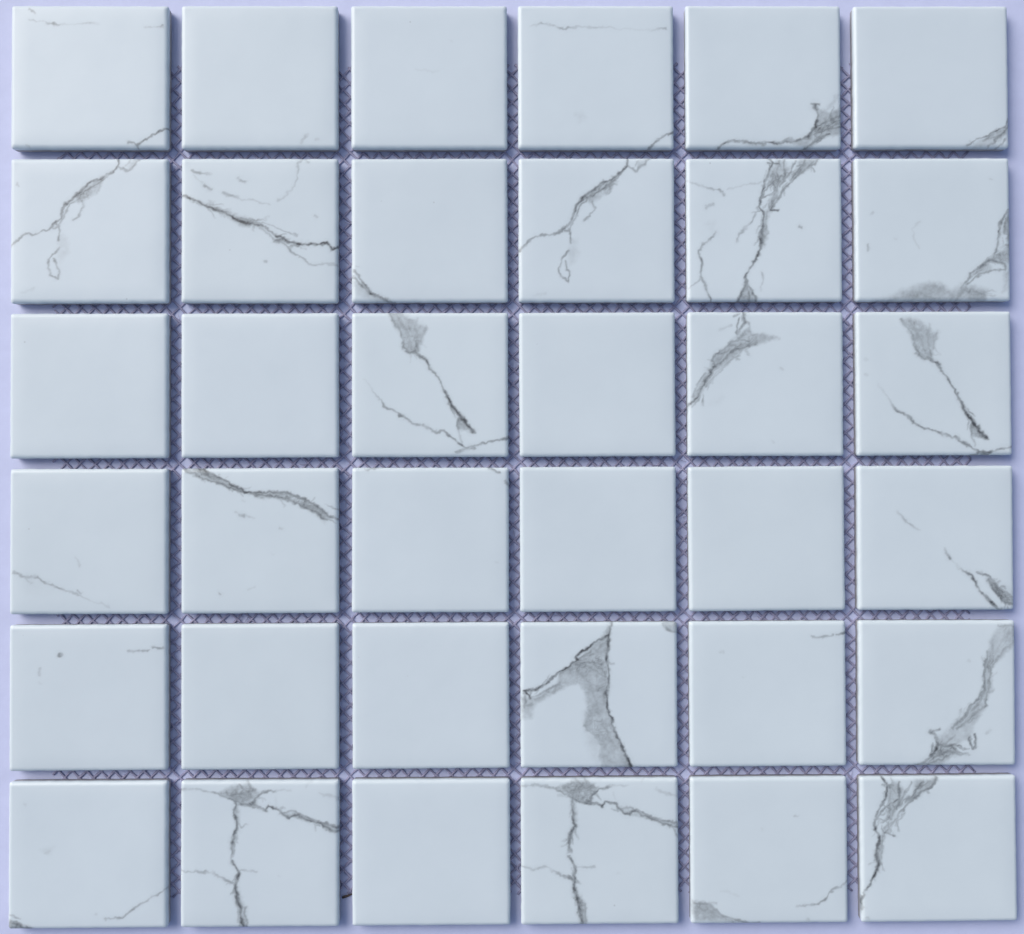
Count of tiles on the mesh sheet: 36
